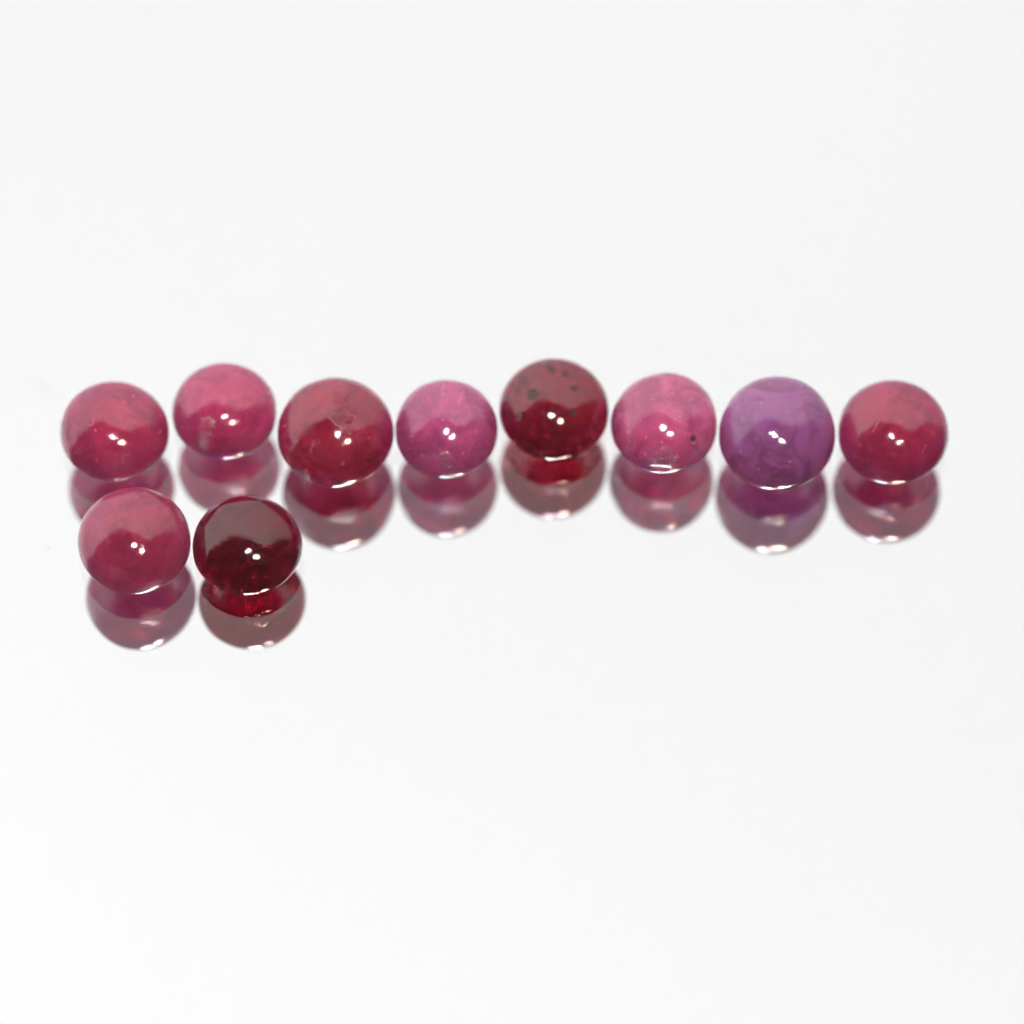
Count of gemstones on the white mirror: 10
